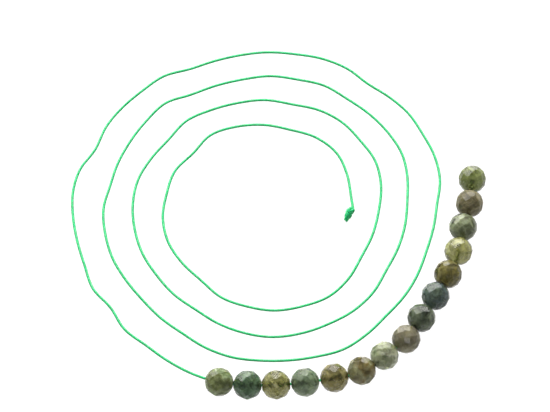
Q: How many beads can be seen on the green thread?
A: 15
